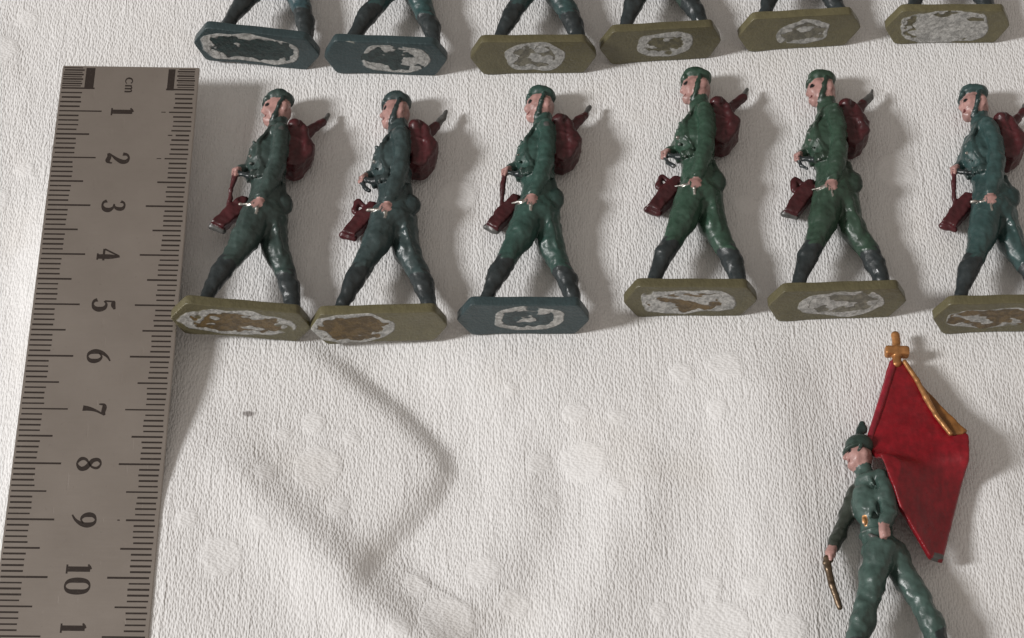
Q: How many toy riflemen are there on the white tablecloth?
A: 12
